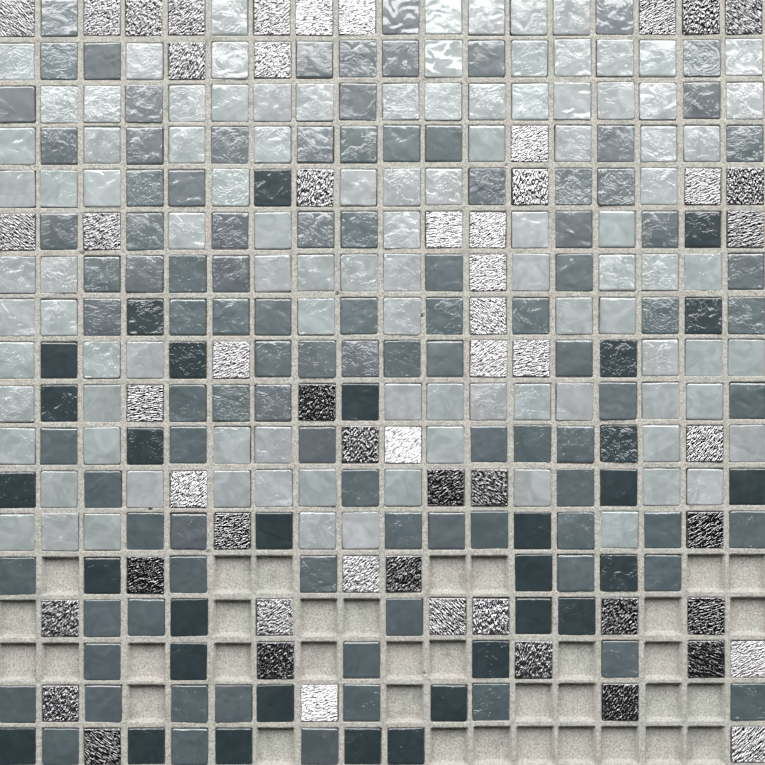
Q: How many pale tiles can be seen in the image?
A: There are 102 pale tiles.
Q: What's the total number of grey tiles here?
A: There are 100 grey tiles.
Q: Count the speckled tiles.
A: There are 55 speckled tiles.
